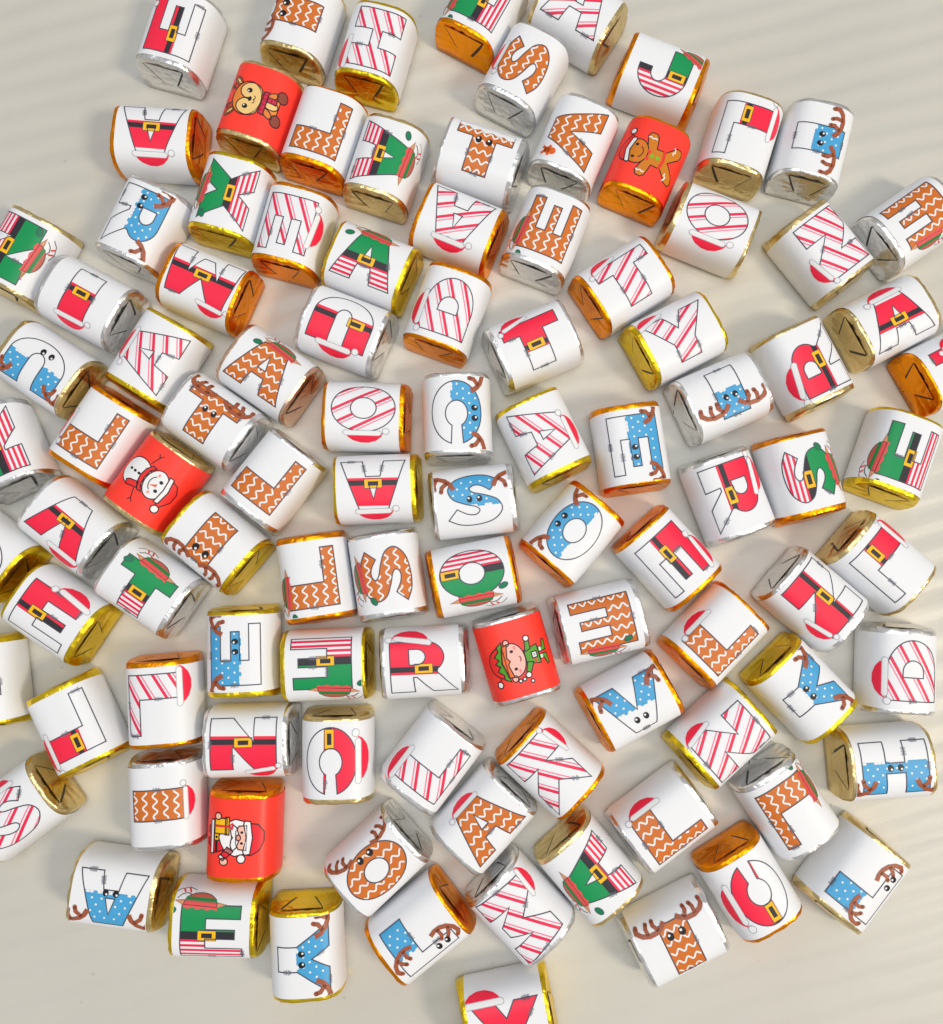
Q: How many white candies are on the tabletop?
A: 96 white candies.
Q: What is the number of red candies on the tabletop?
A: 5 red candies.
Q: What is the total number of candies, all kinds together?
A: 101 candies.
